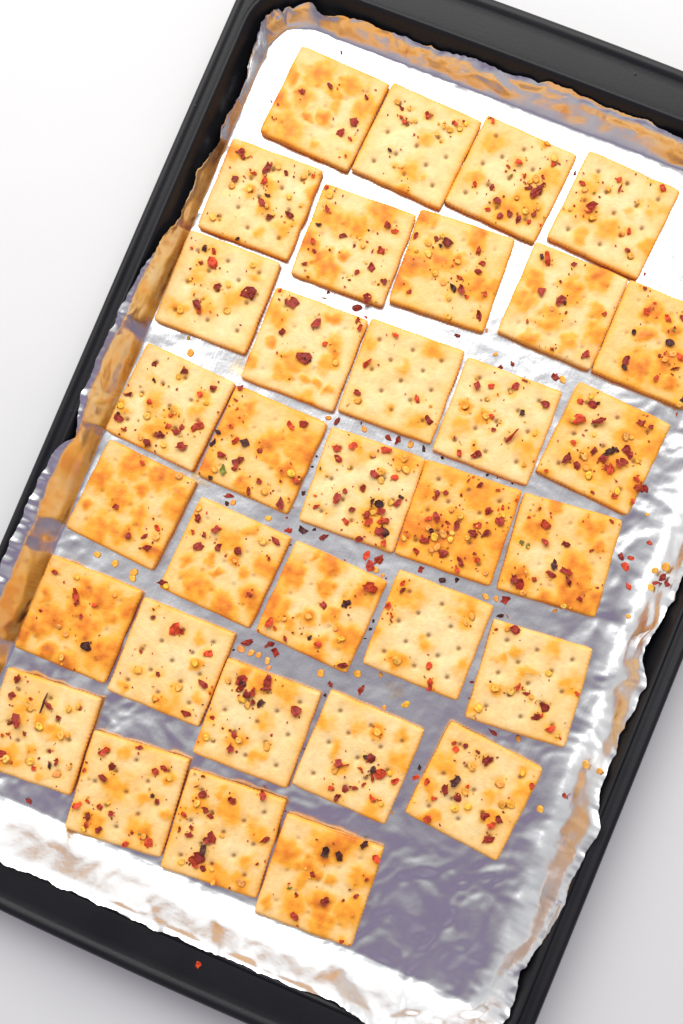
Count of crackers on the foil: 33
